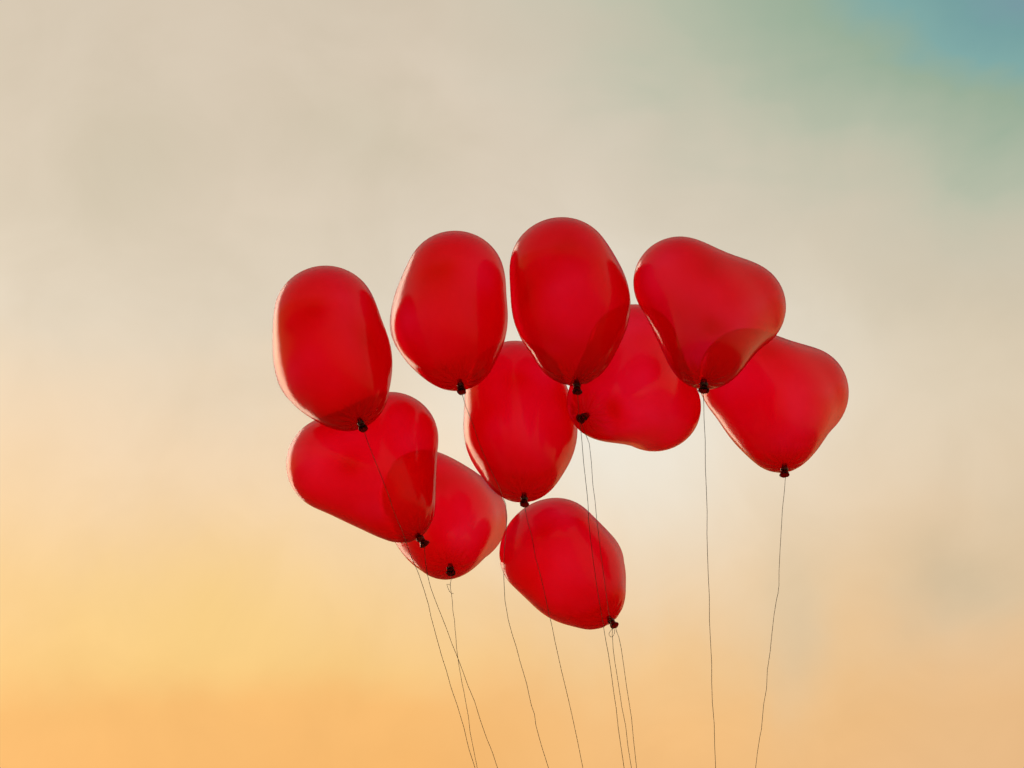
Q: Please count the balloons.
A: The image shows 10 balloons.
